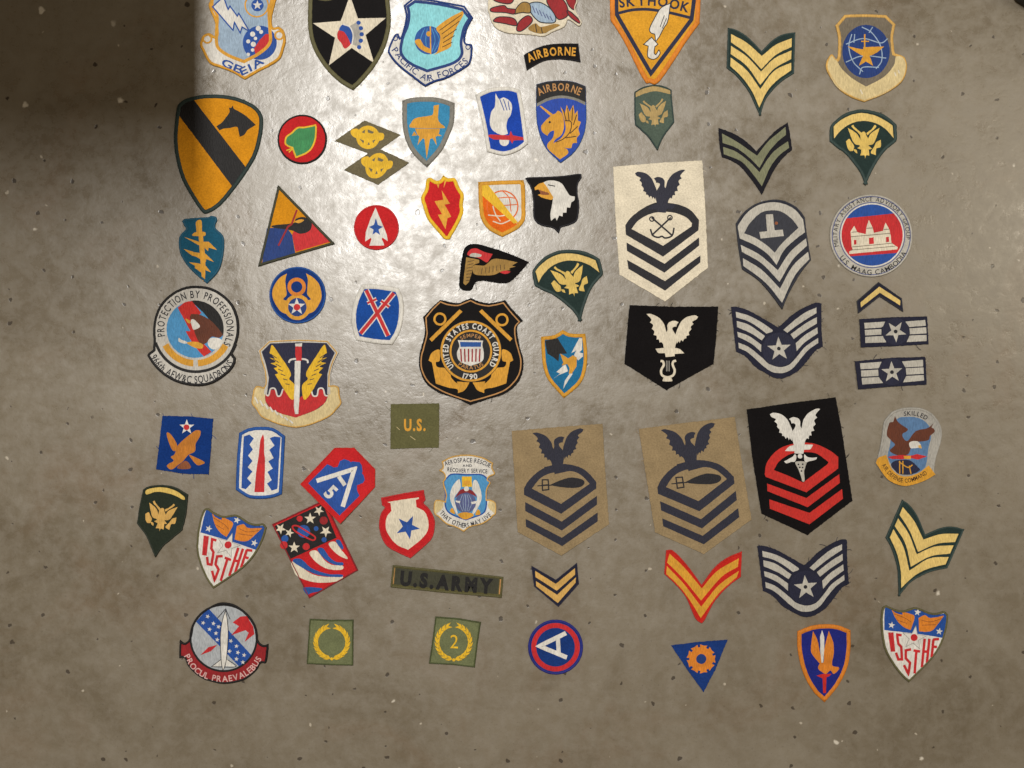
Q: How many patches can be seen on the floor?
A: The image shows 65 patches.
